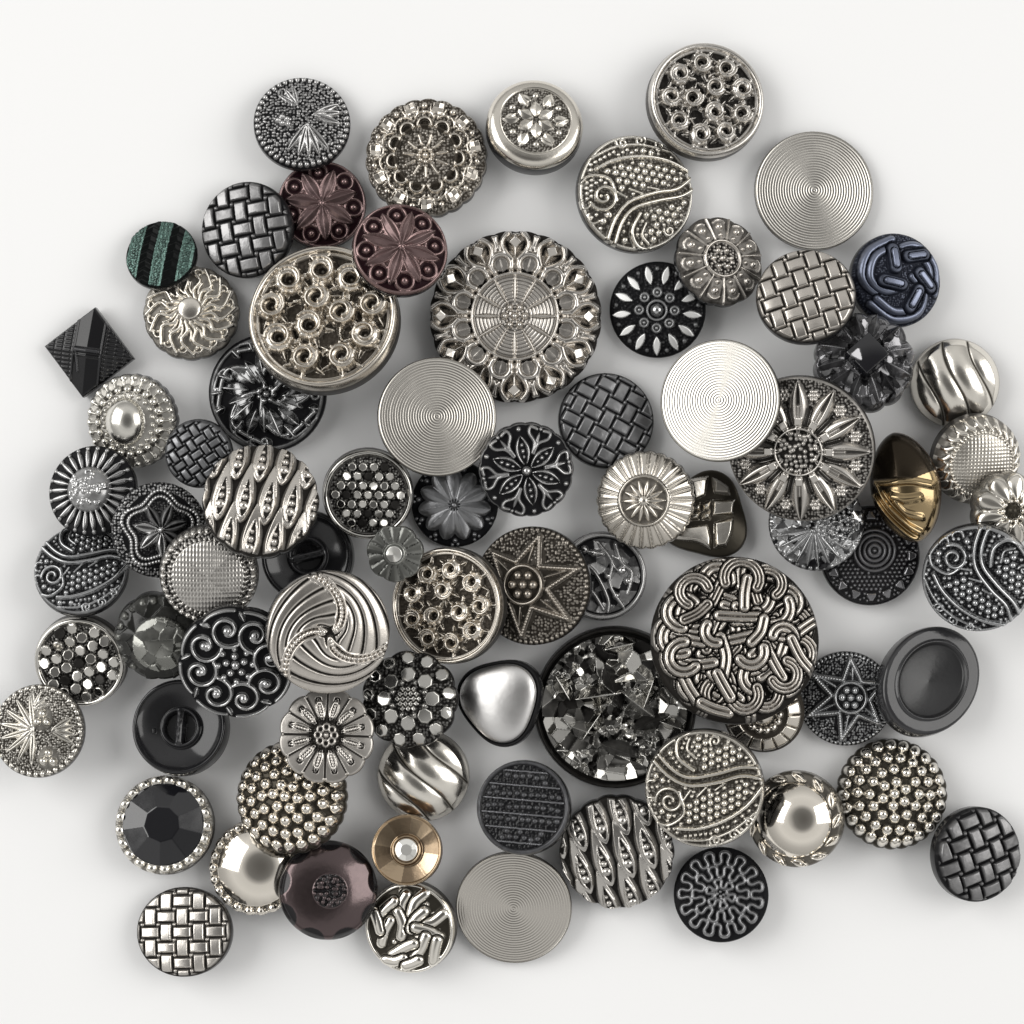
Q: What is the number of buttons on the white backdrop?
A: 78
